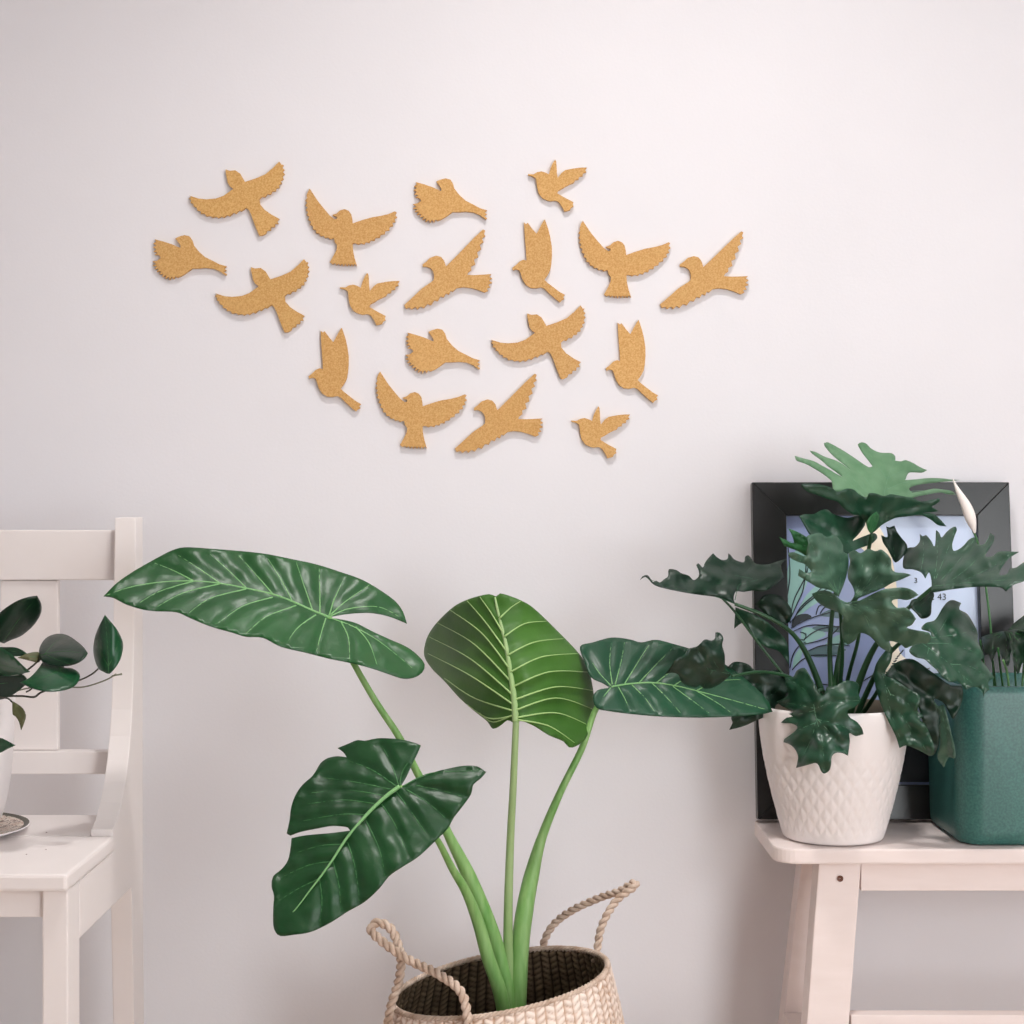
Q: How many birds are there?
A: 18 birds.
